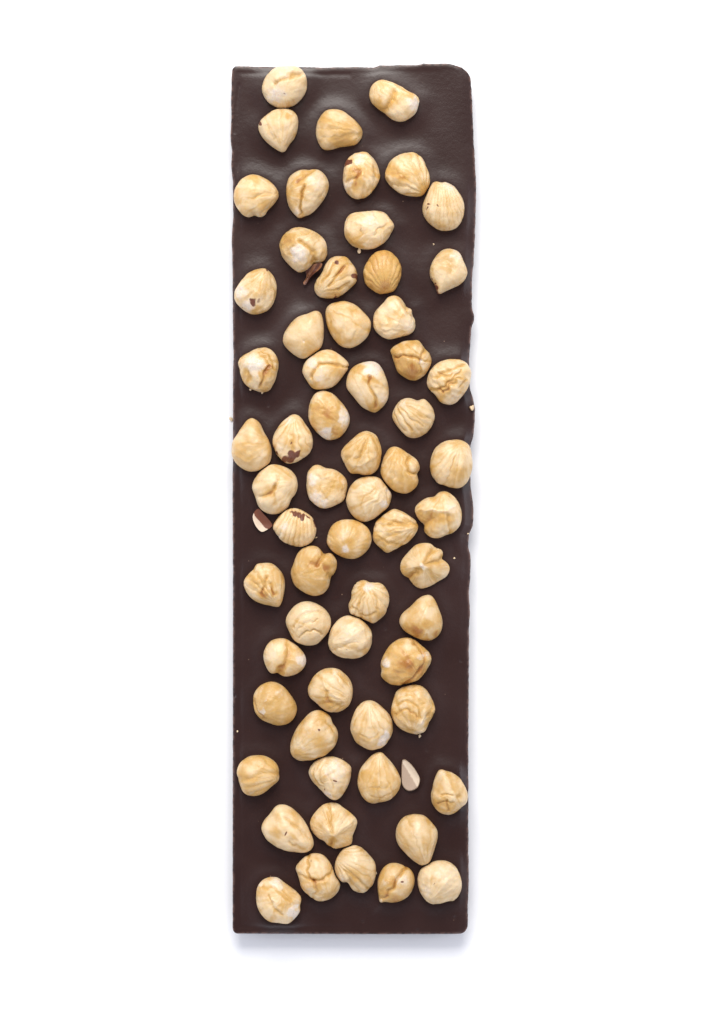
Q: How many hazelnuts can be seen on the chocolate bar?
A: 63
